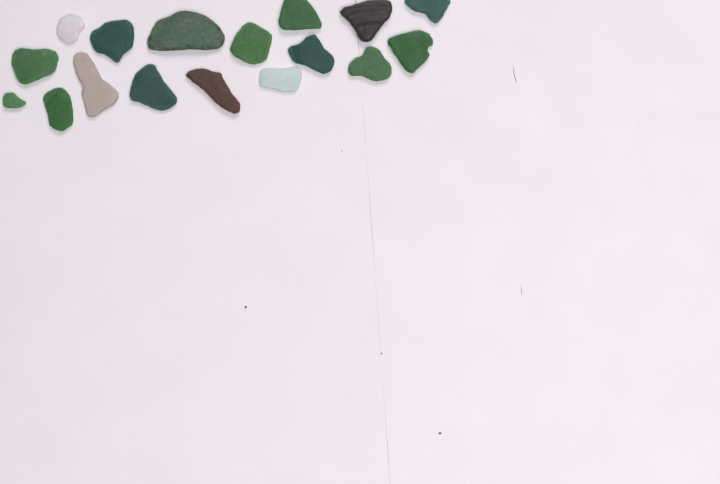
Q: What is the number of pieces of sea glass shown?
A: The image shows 17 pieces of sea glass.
